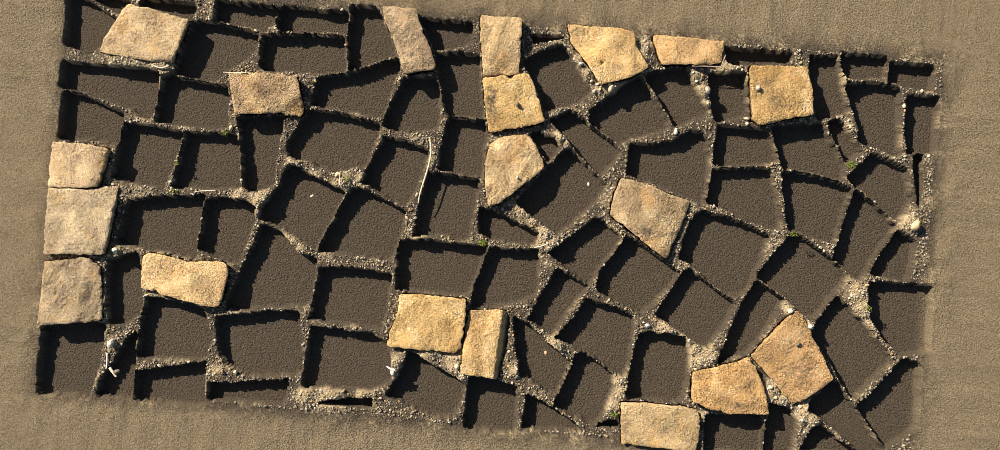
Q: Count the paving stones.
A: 19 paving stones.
